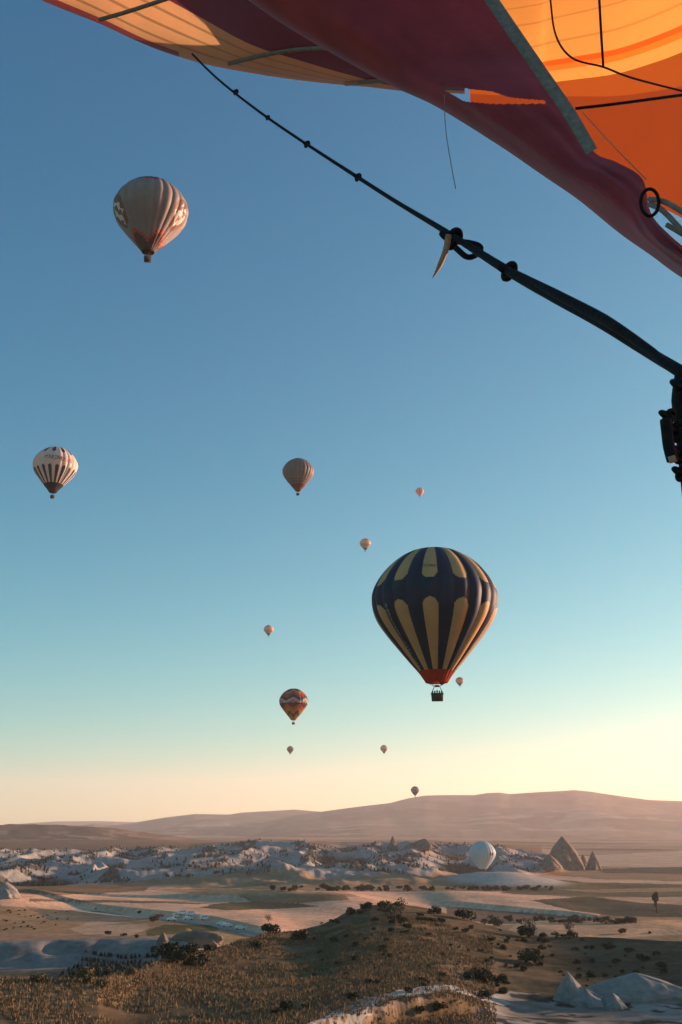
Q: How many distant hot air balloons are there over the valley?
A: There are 13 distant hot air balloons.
